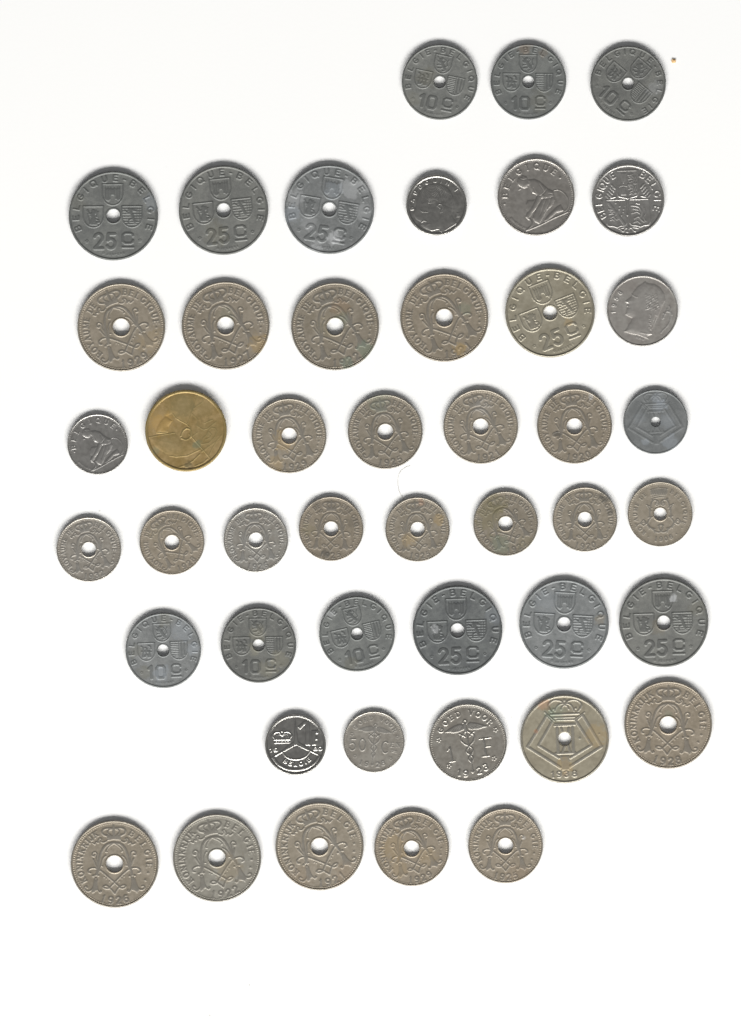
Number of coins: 46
